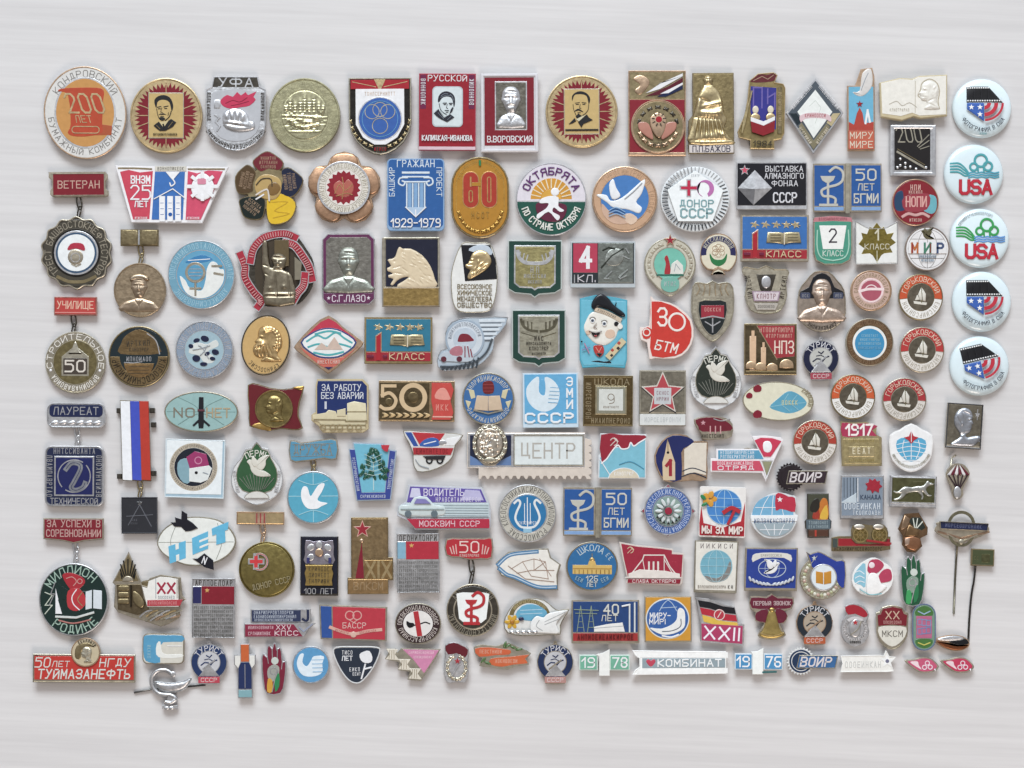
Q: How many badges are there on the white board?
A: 157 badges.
